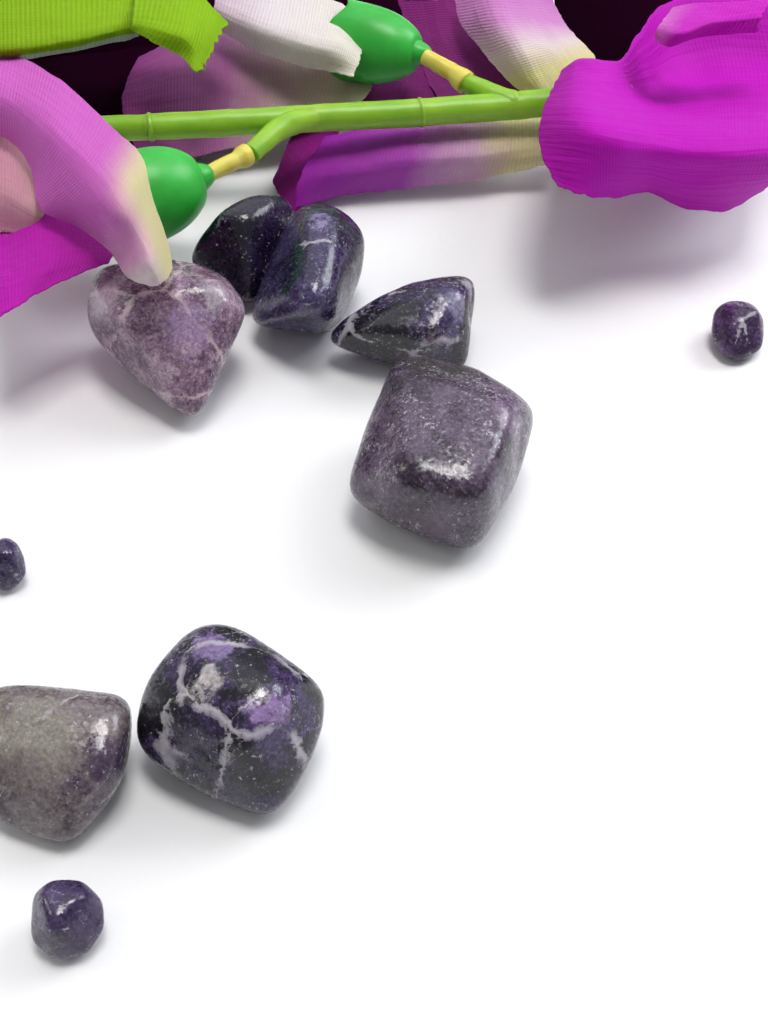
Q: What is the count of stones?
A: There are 10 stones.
